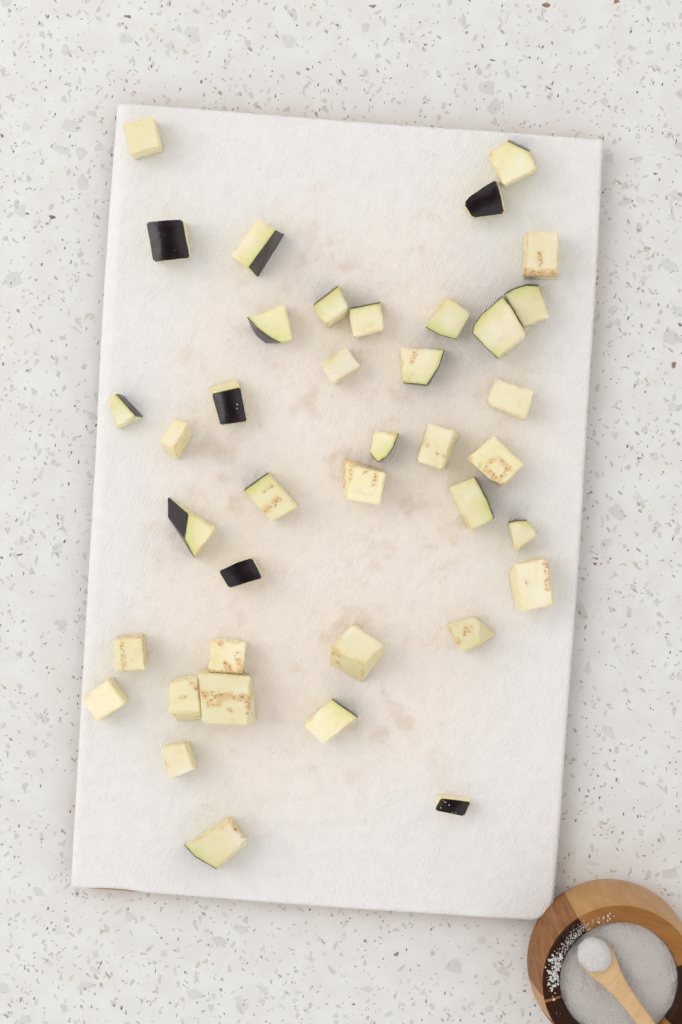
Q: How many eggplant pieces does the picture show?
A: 39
